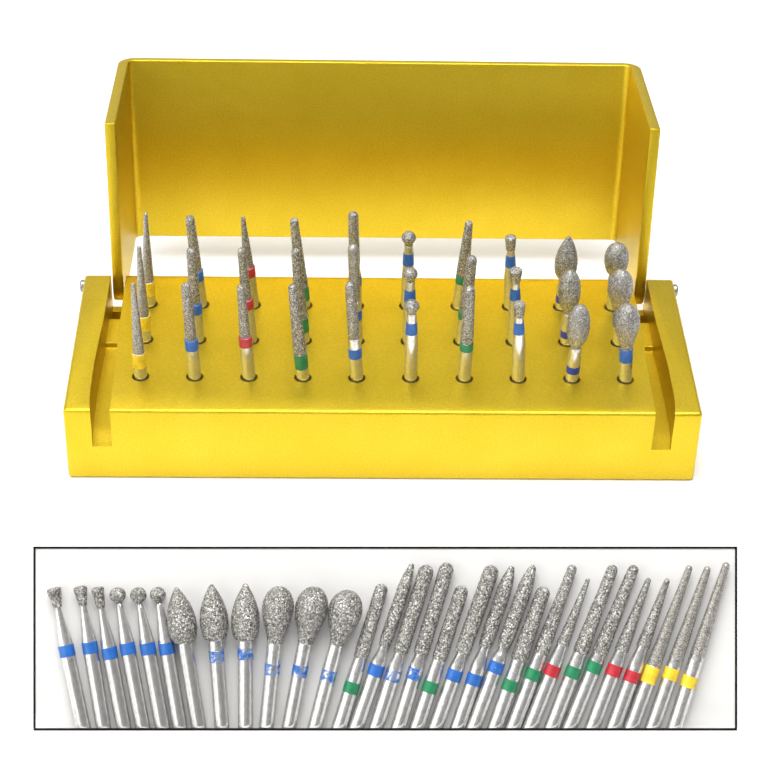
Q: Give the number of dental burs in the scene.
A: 60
